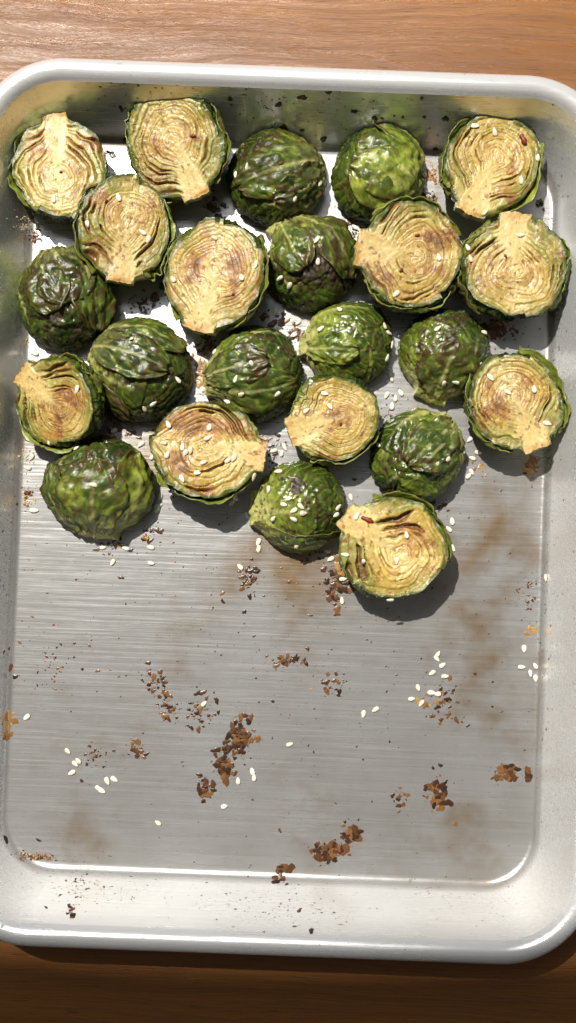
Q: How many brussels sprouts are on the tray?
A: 23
